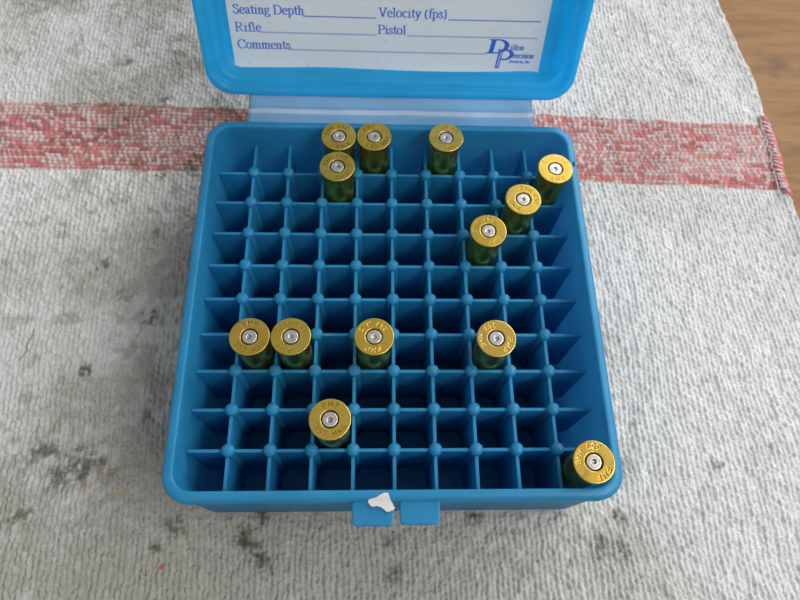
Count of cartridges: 13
